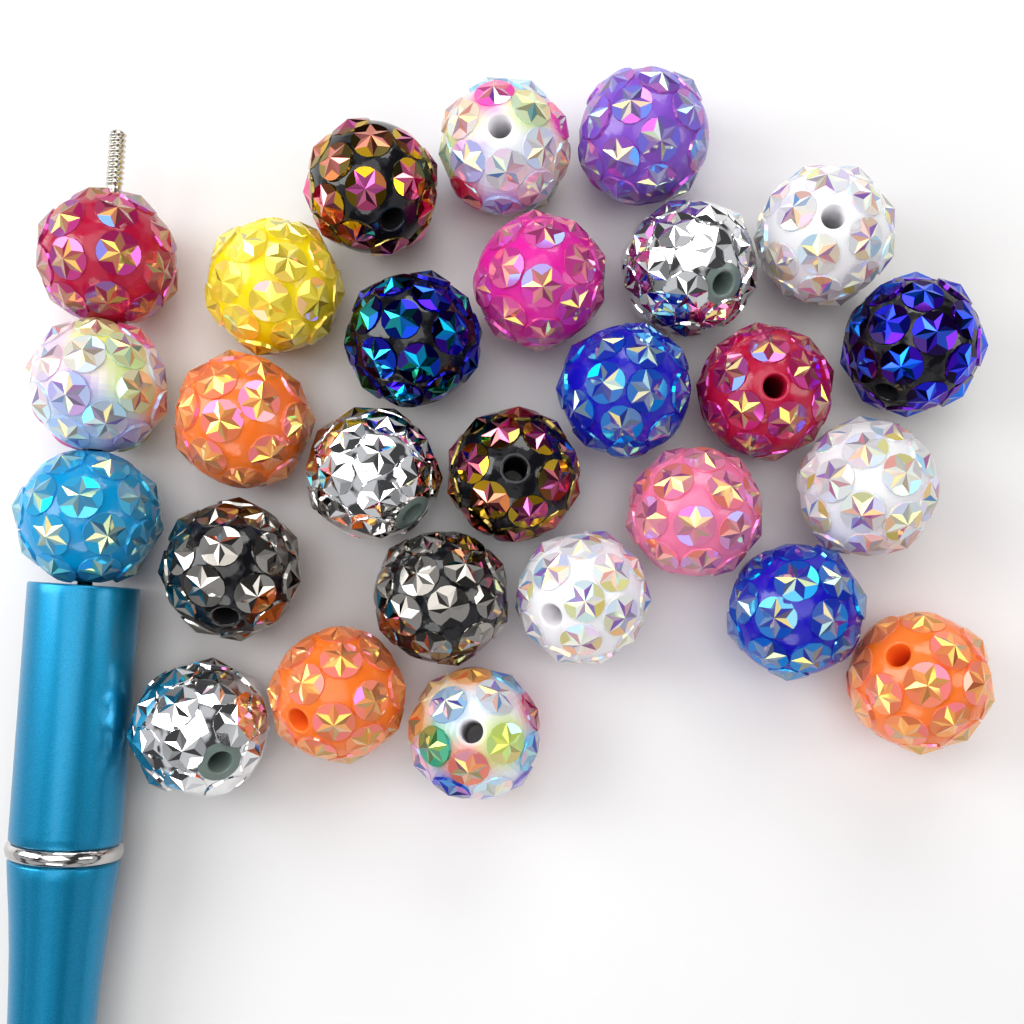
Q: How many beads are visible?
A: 27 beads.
